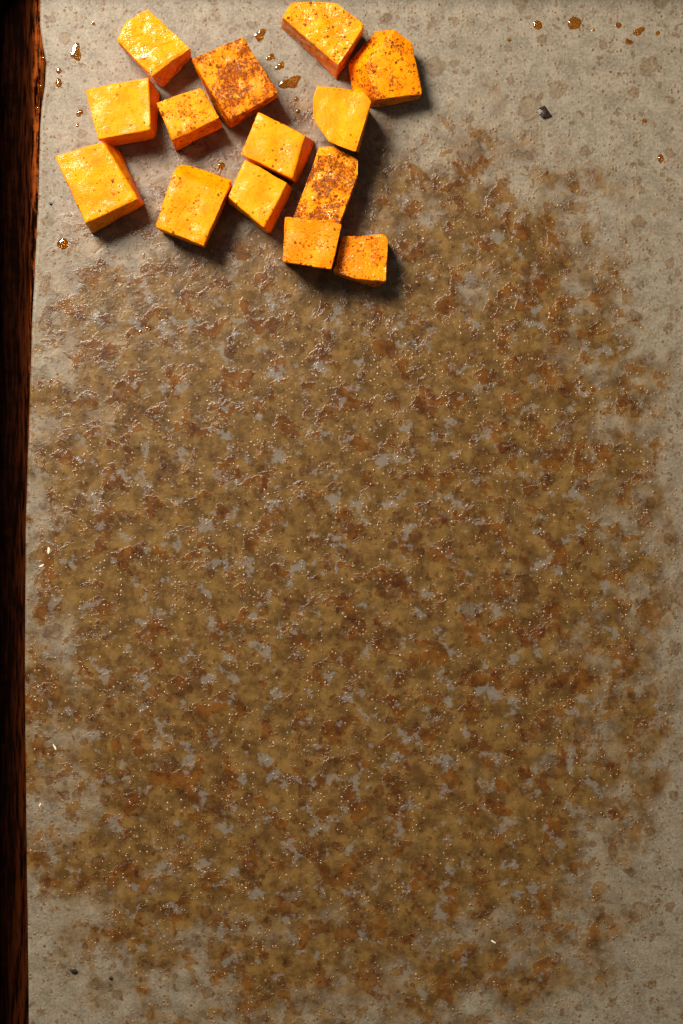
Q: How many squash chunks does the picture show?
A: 14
